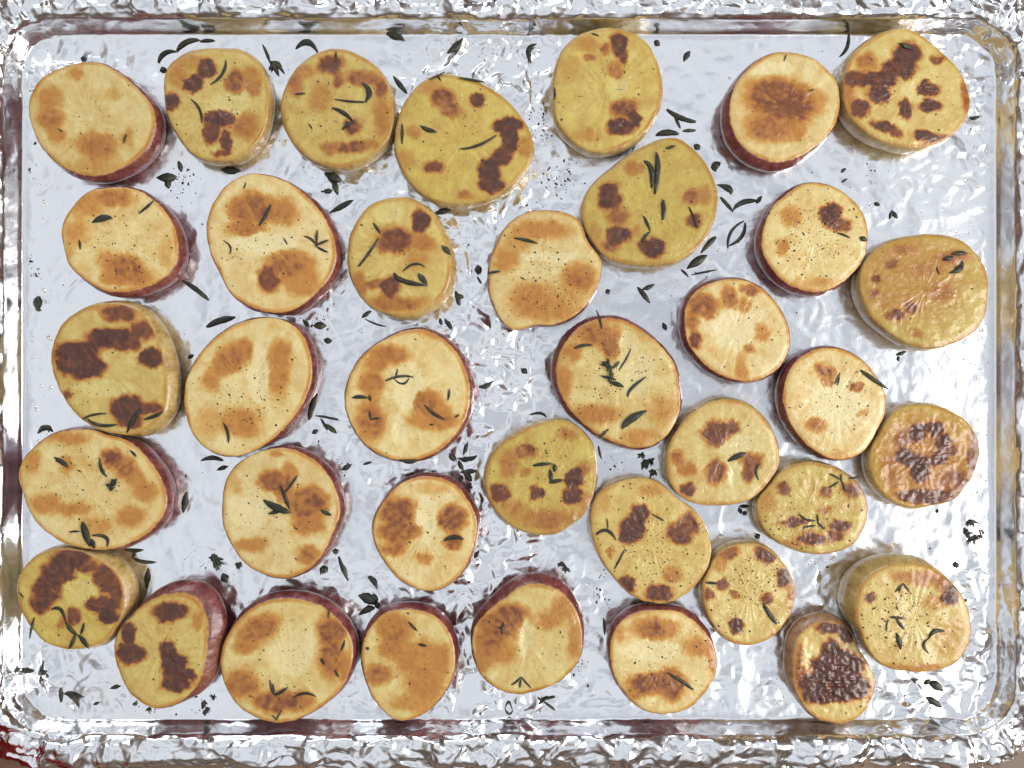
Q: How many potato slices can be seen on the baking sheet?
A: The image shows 37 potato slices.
